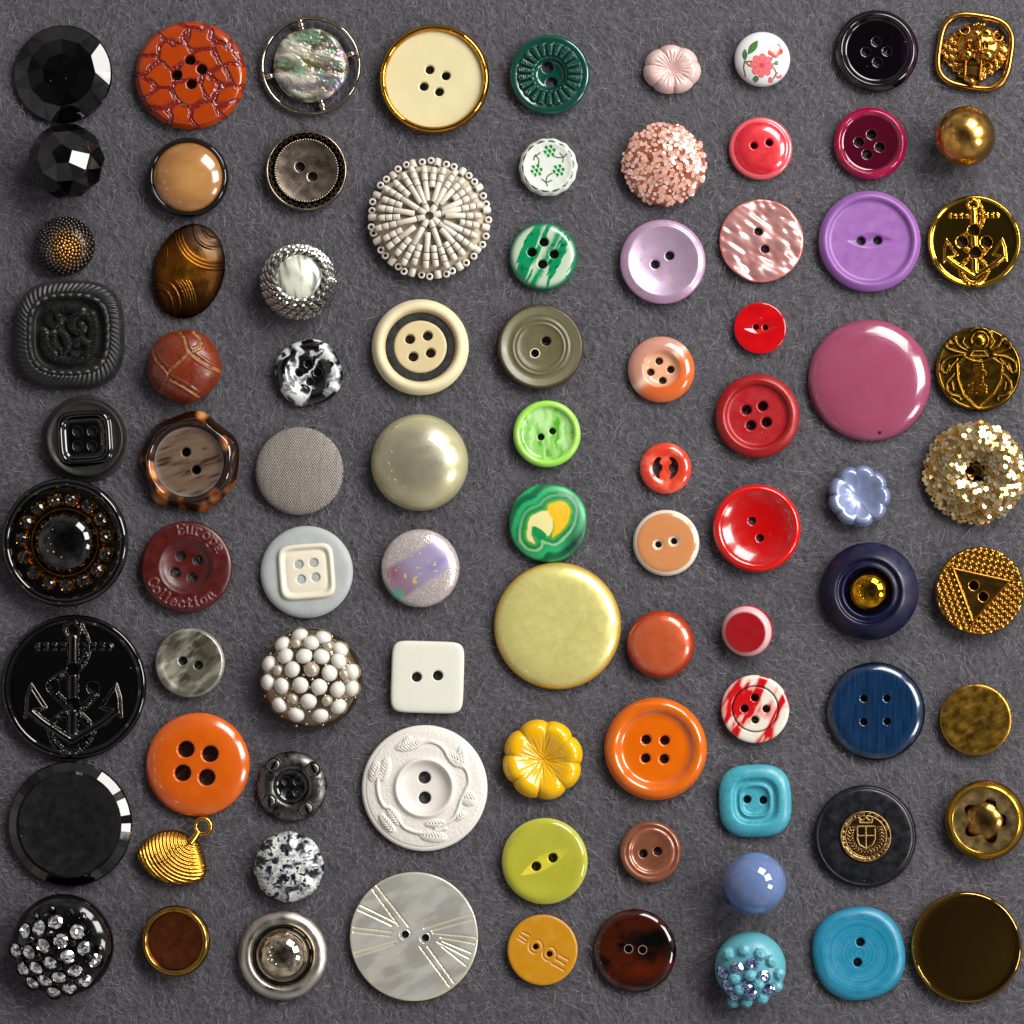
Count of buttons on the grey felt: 86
